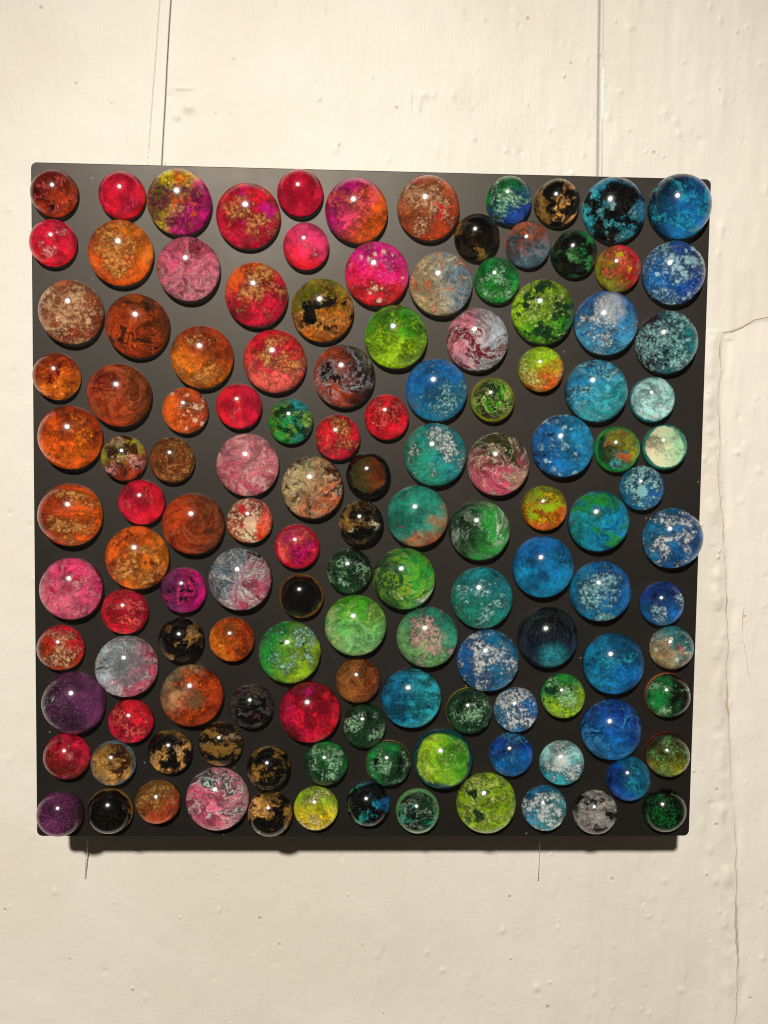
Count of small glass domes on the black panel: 70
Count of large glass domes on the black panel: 60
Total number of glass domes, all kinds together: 130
